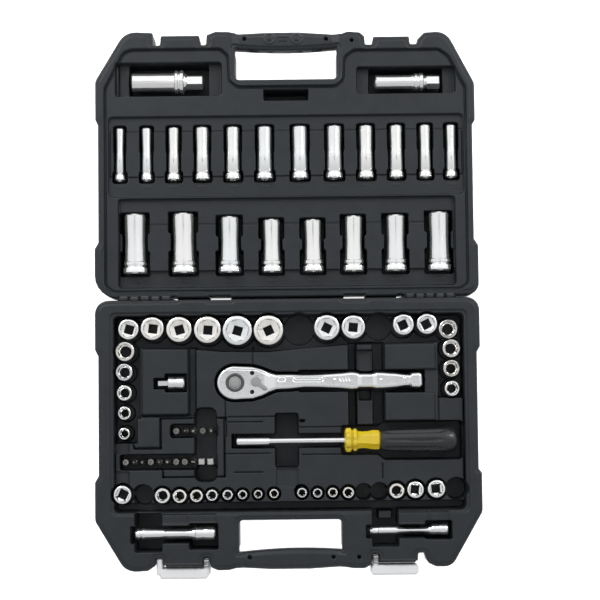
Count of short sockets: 35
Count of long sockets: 22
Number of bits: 16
